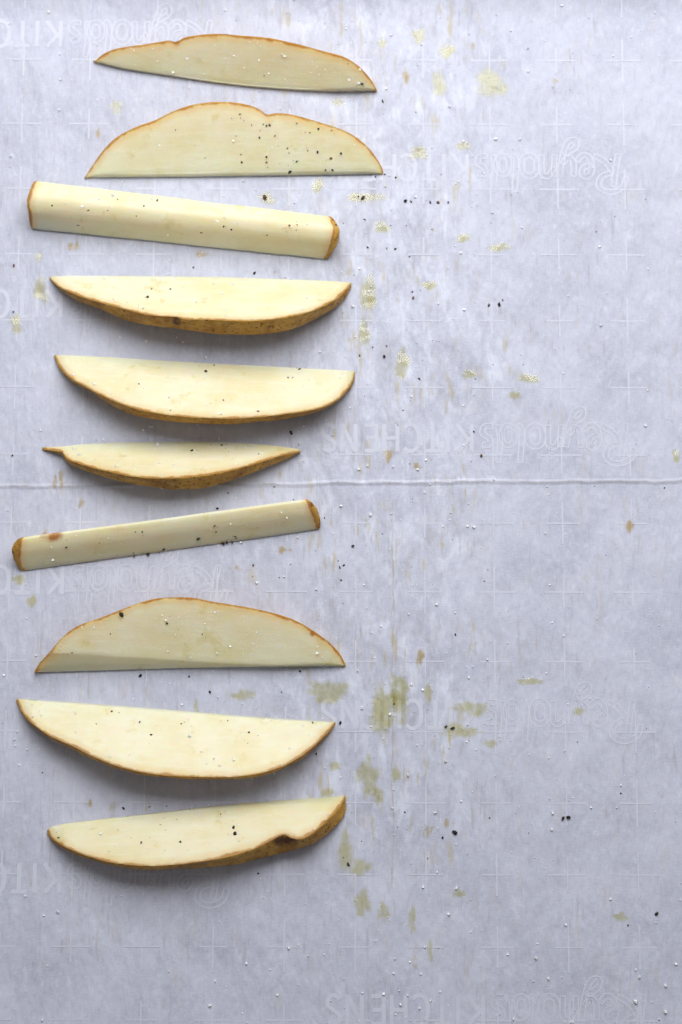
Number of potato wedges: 10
